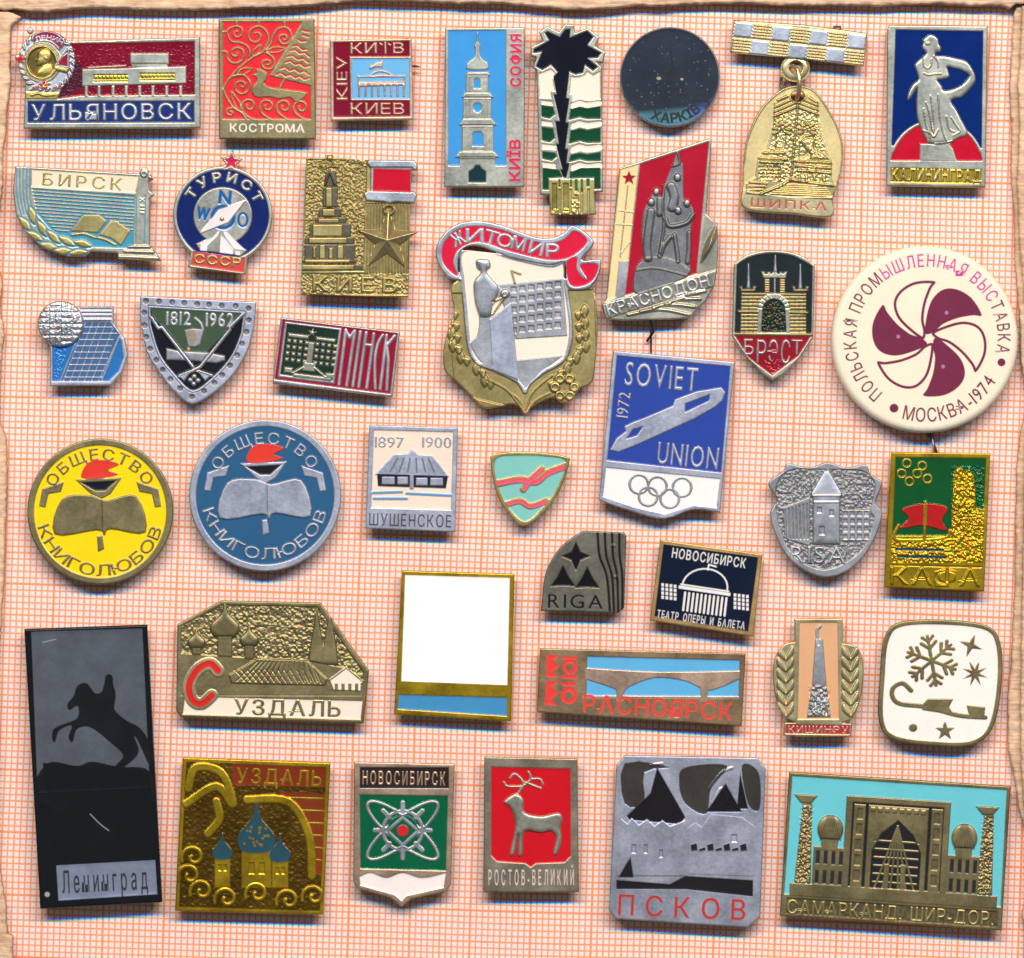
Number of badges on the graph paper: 38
